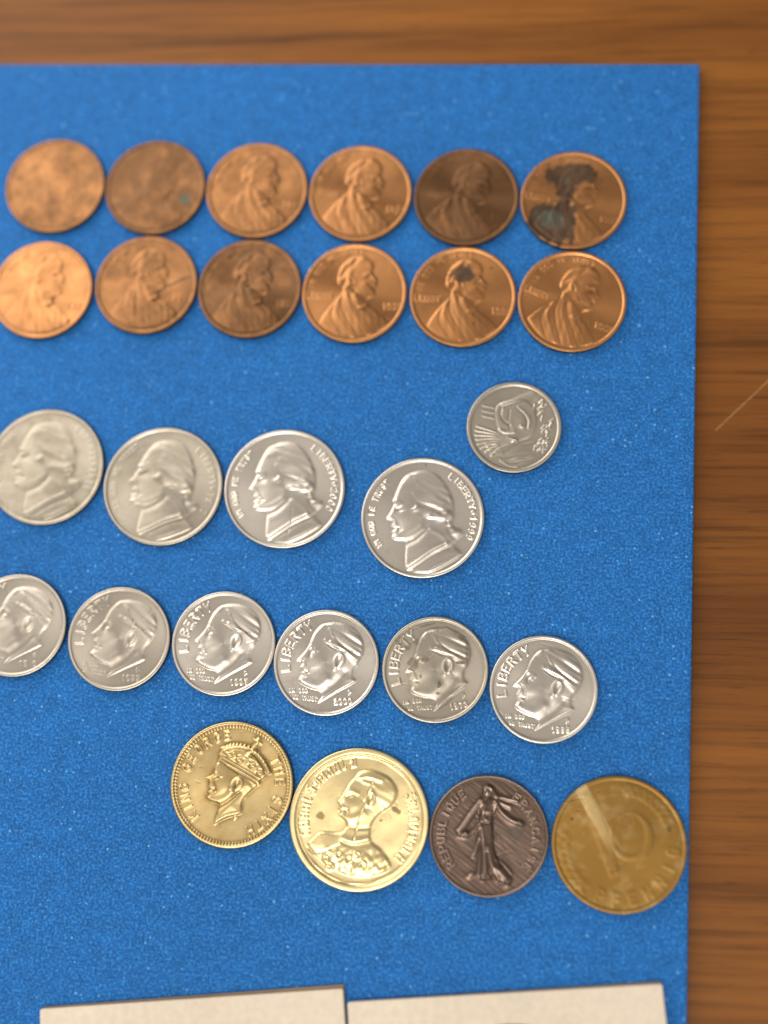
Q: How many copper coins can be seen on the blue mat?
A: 12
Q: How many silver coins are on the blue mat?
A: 11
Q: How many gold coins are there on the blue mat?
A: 3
